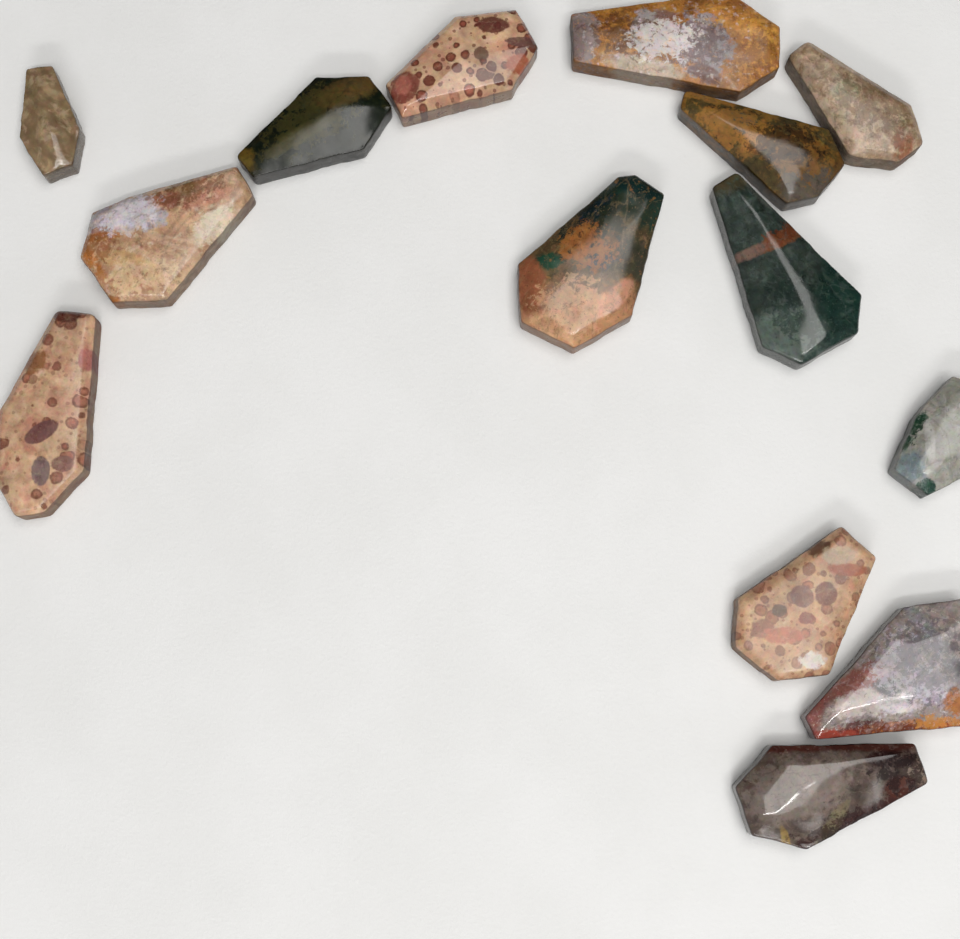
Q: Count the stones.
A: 14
